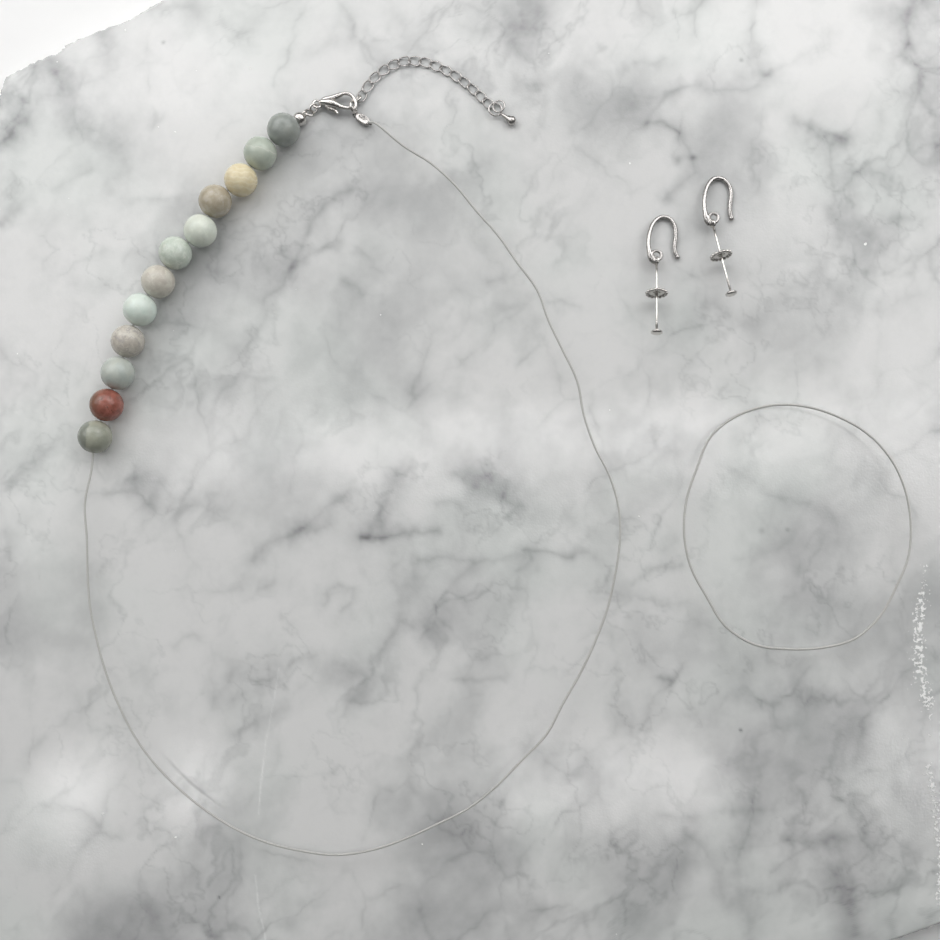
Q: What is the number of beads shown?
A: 12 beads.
